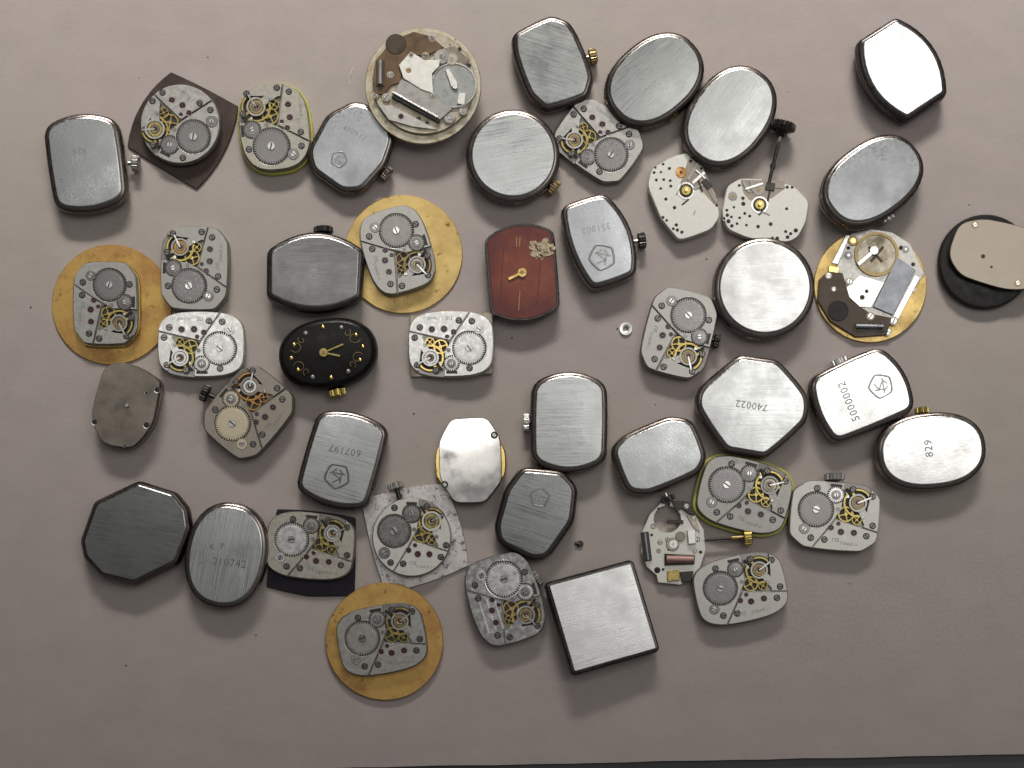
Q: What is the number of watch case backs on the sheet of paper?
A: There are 21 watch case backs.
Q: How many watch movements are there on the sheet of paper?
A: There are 22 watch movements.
